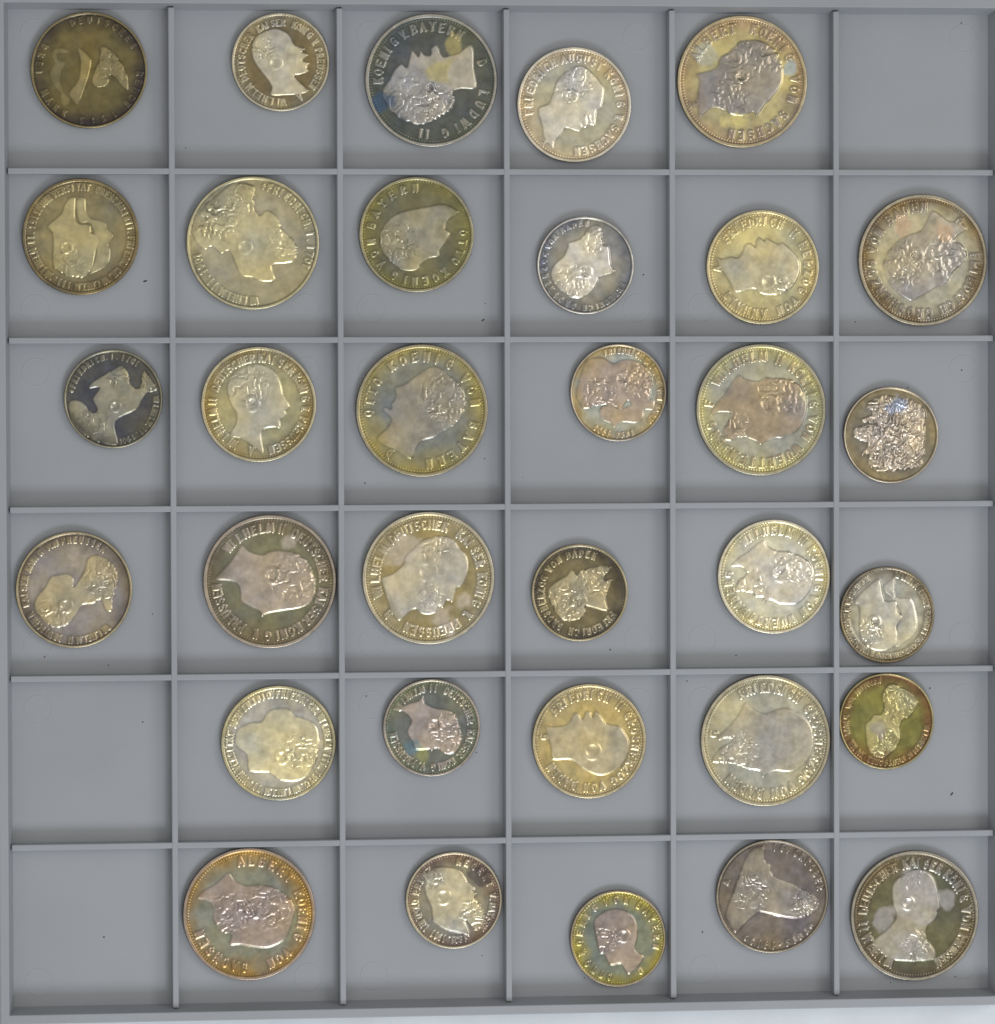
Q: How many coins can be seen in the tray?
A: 33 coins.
